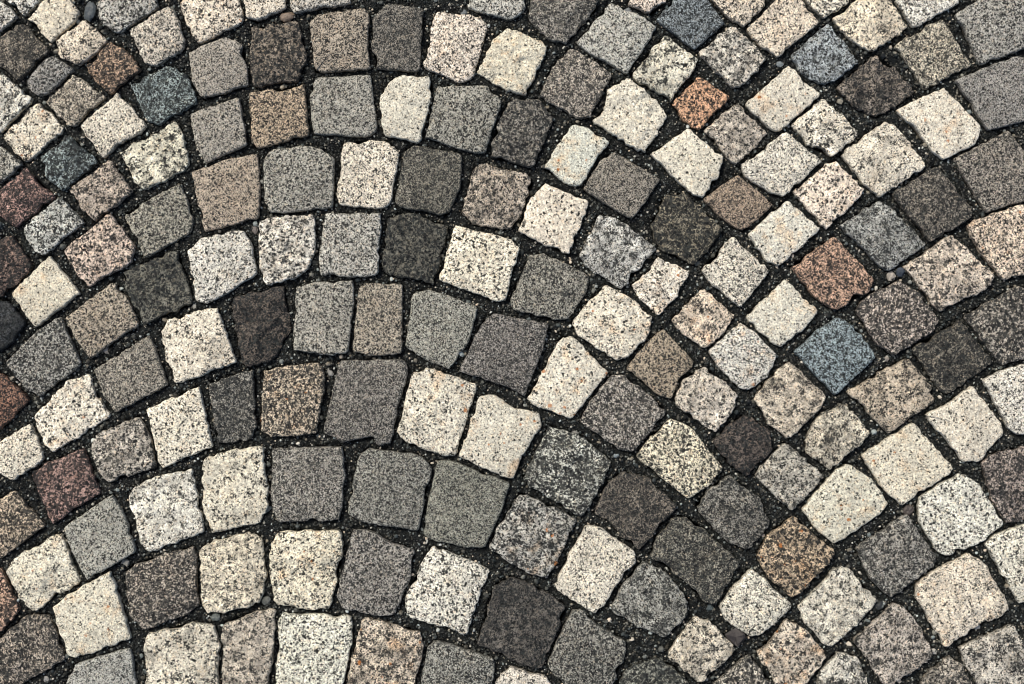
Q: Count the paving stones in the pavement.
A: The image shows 185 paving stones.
